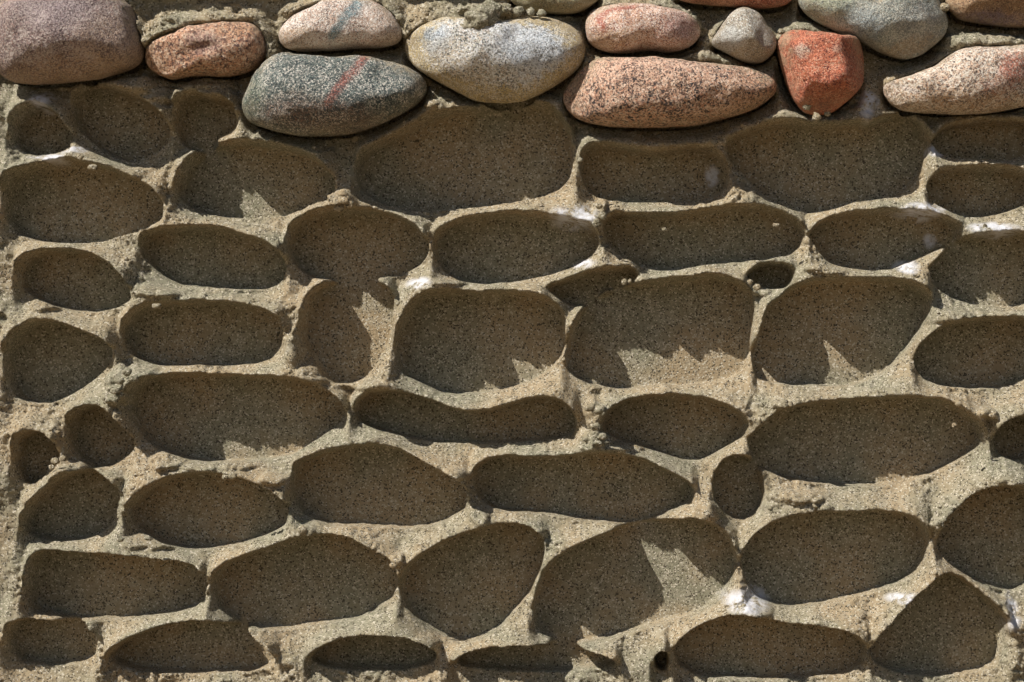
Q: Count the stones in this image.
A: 14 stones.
